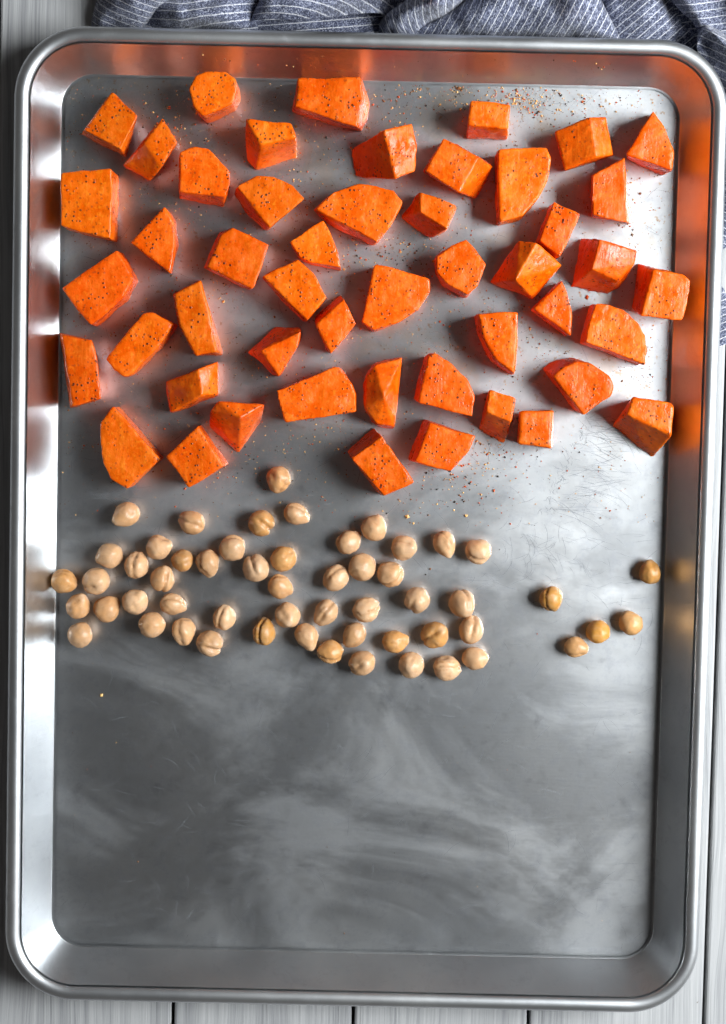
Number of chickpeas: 55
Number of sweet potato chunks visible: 49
